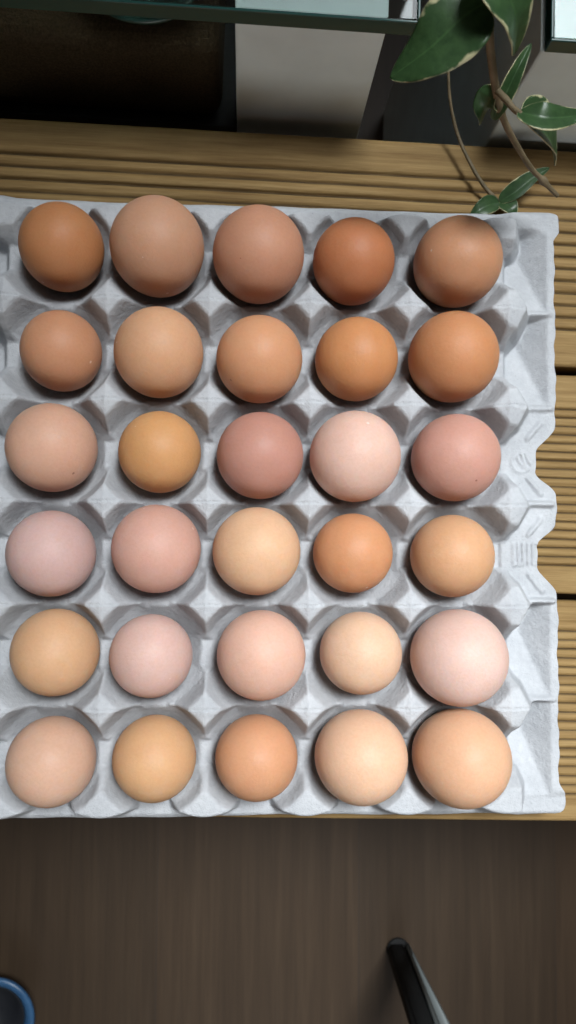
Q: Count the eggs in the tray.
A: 30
